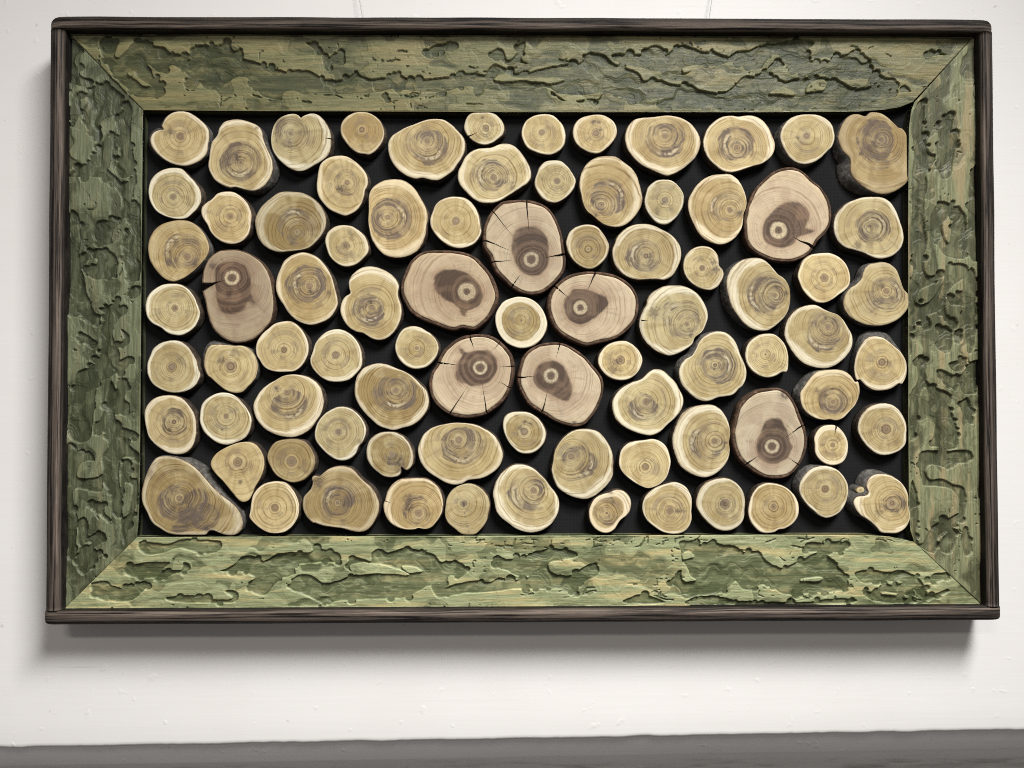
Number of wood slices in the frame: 84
